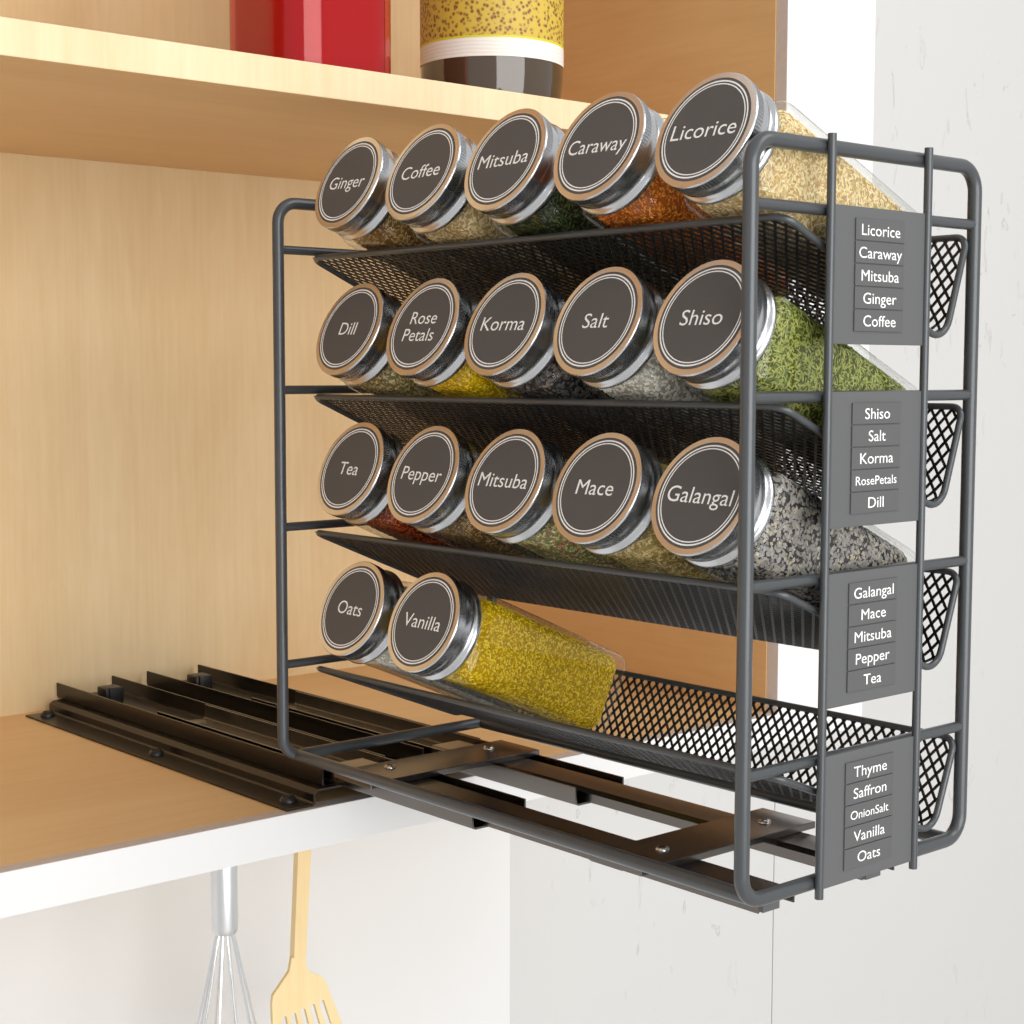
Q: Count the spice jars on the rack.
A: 17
